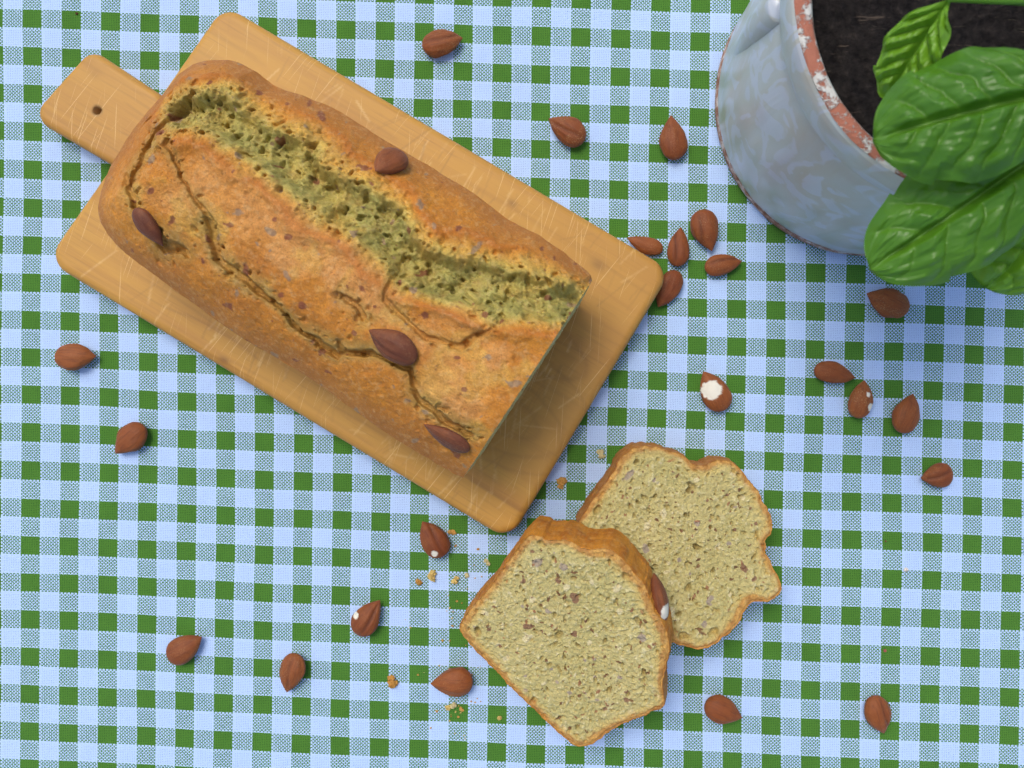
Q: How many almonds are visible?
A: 28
